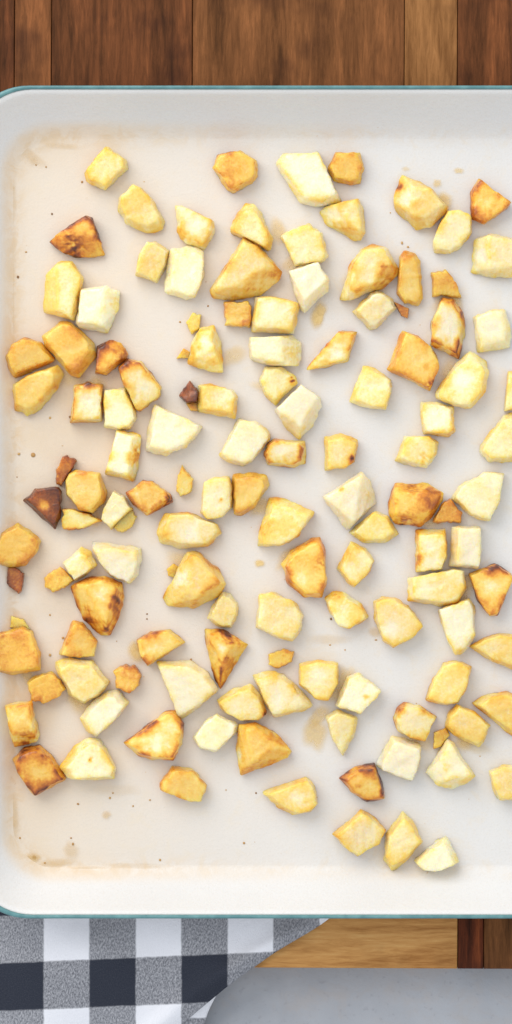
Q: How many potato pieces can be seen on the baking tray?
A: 121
